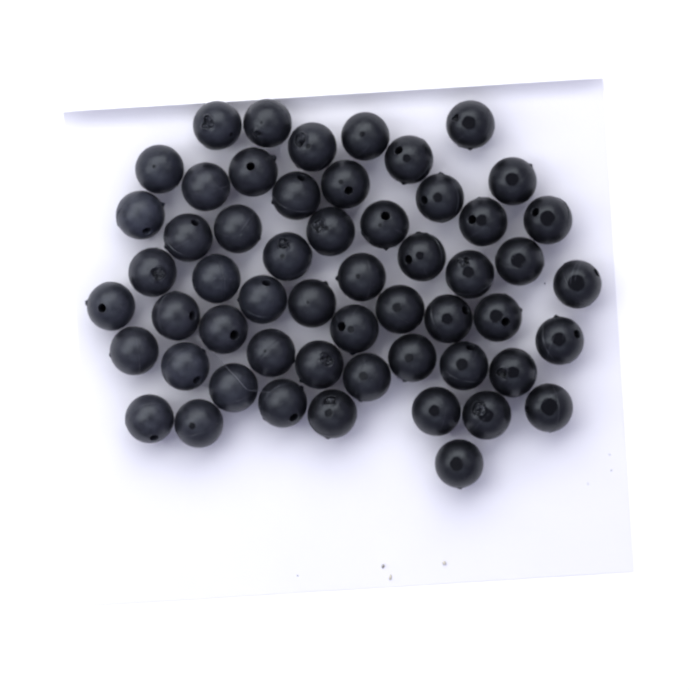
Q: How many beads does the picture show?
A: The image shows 55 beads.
